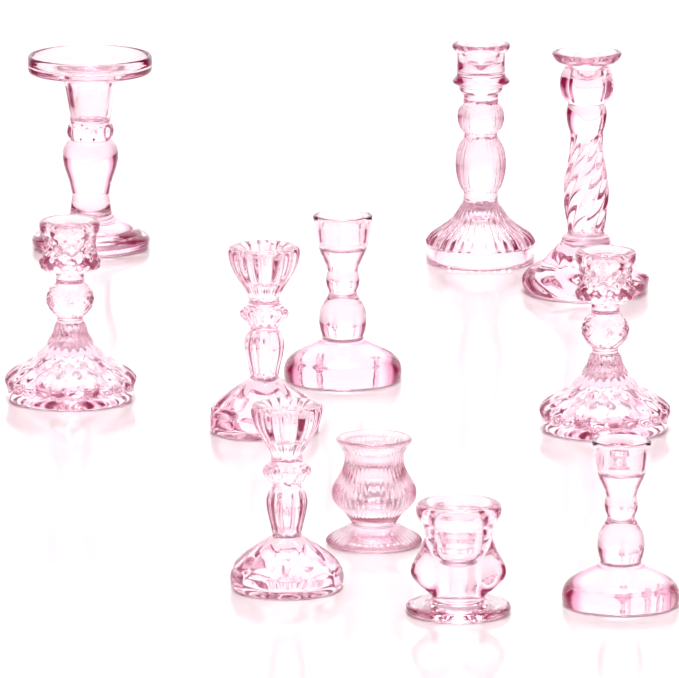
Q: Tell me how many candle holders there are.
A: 11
